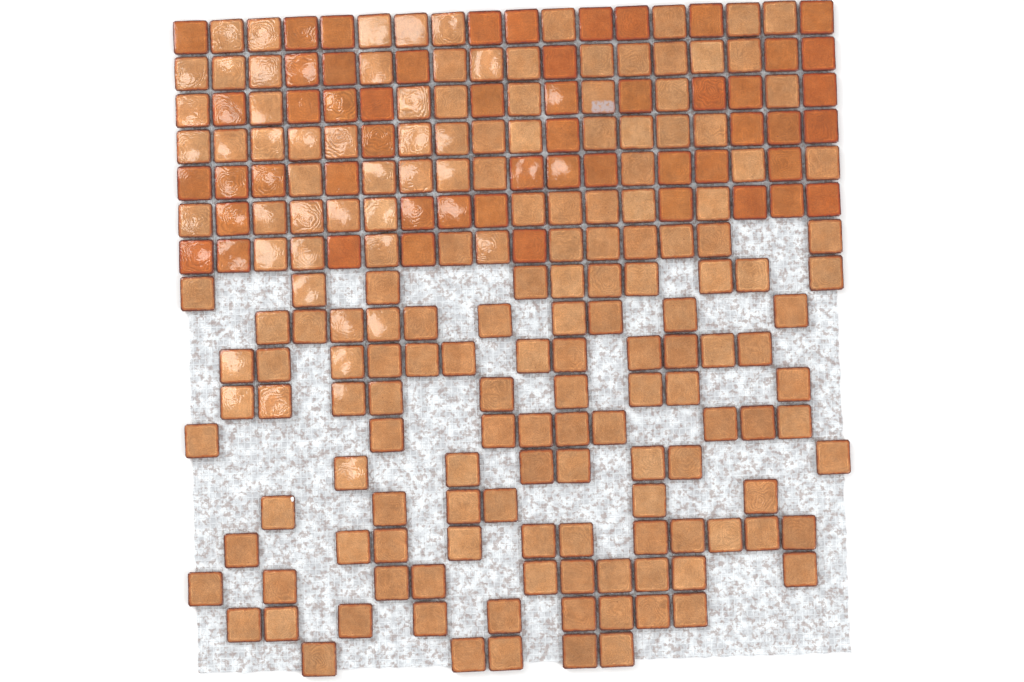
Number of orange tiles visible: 53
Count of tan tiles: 169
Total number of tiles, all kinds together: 222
